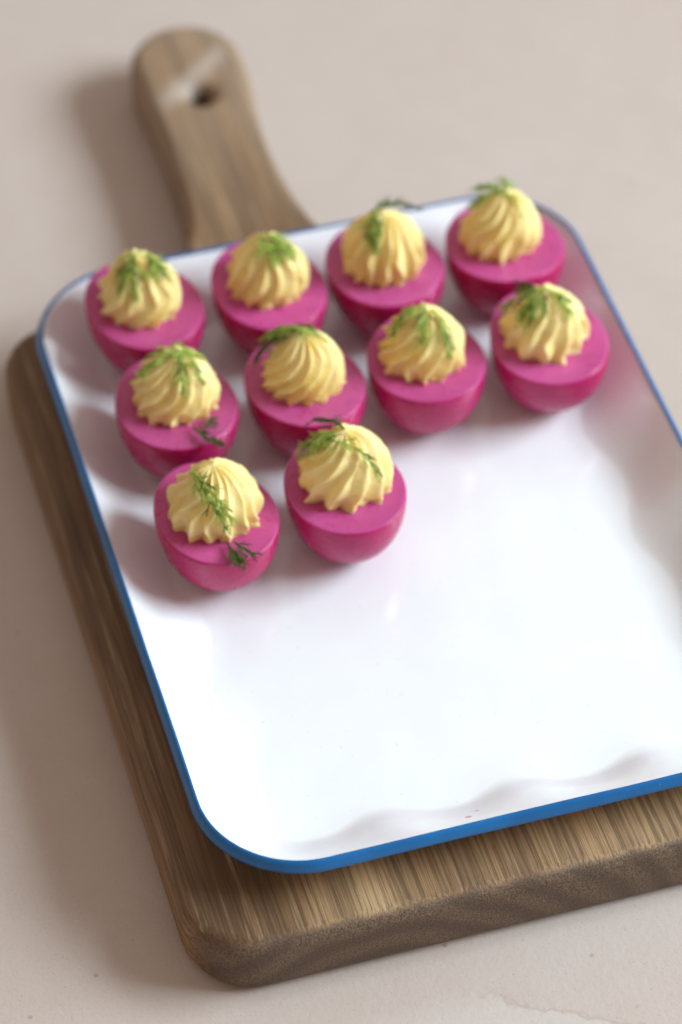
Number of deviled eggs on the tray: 10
